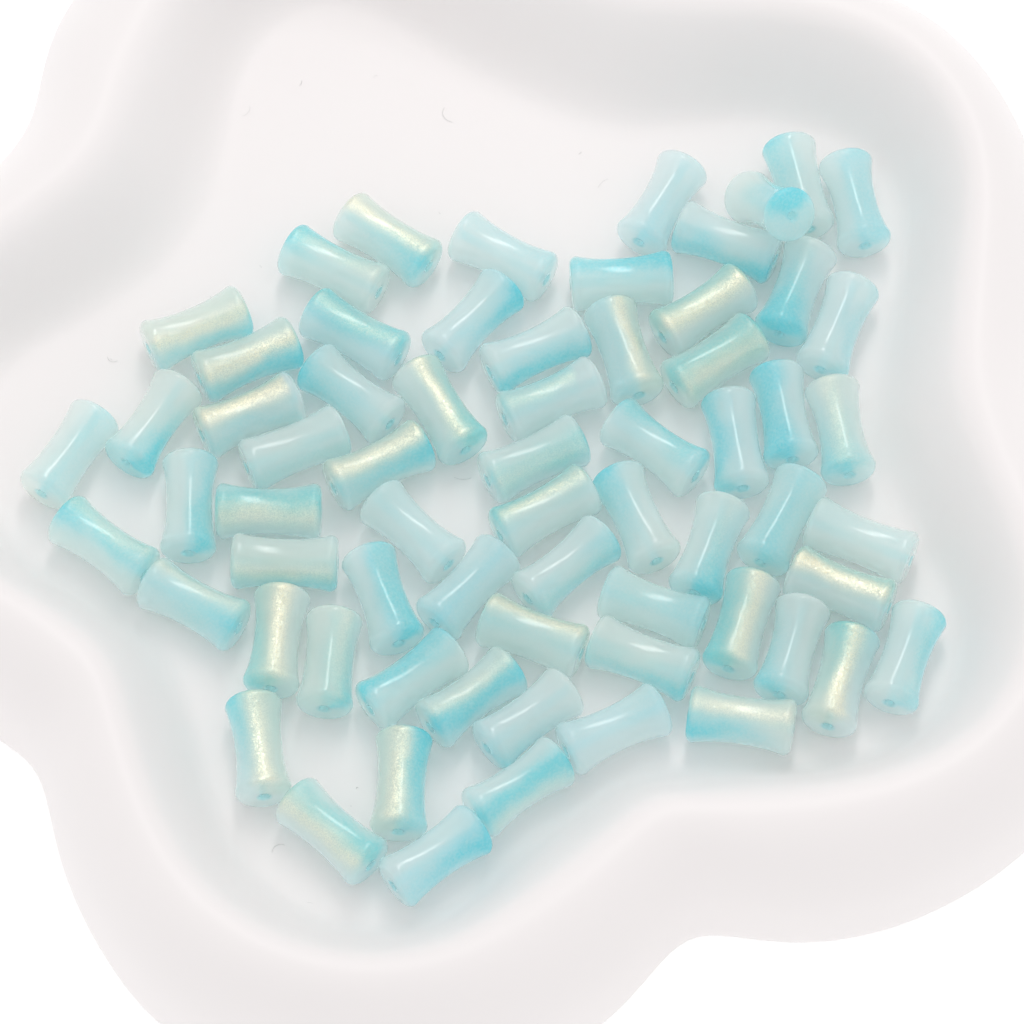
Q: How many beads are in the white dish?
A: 66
